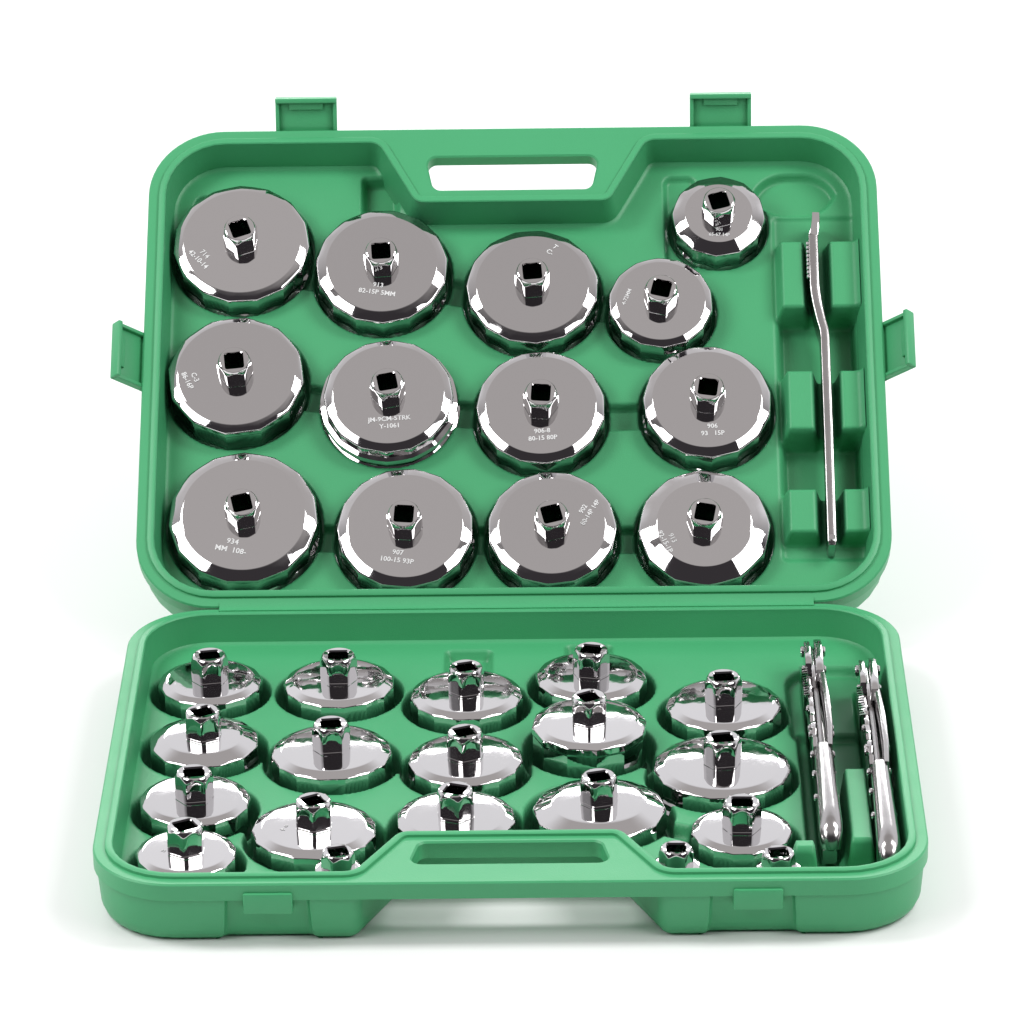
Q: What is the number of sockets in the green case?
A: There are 32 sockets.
